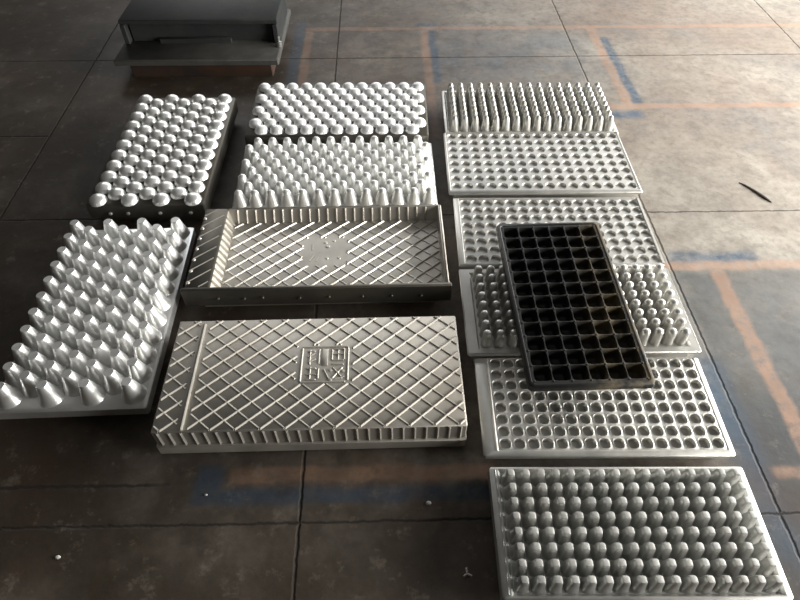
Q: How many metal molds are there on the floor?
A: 12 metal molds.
